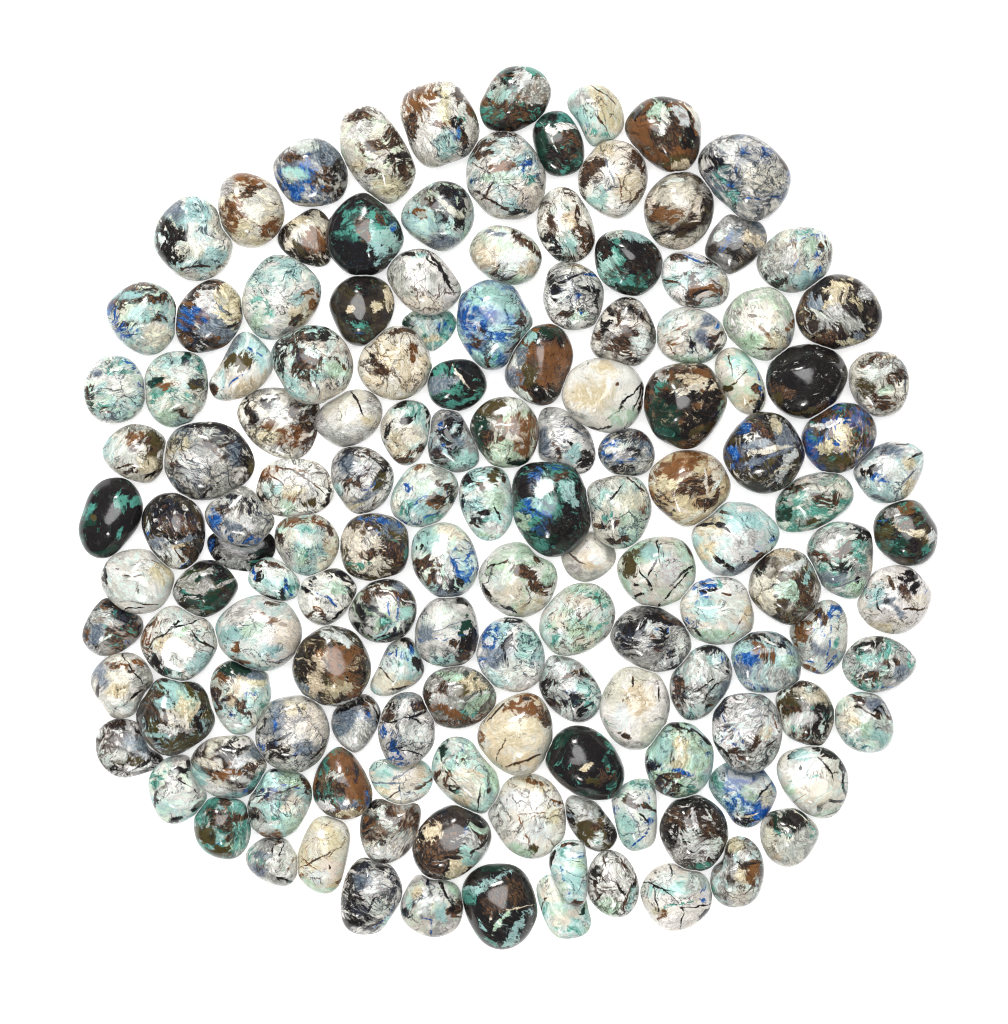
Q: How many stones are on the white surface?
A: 142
